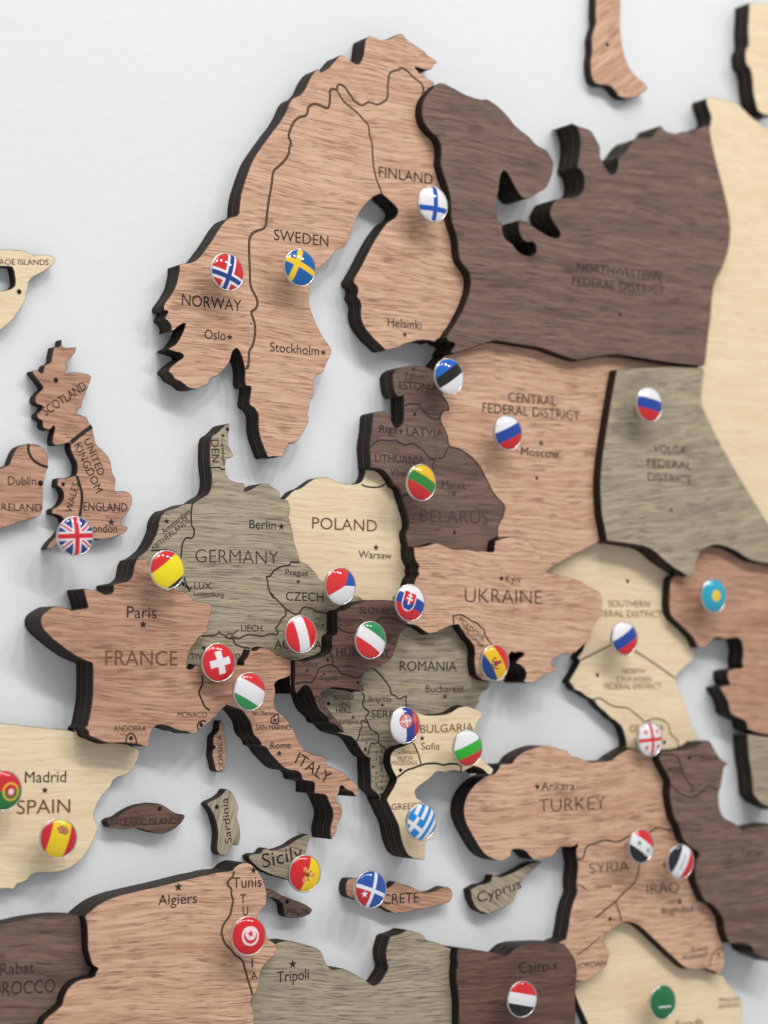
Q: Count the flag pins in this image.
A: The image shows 31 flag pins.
